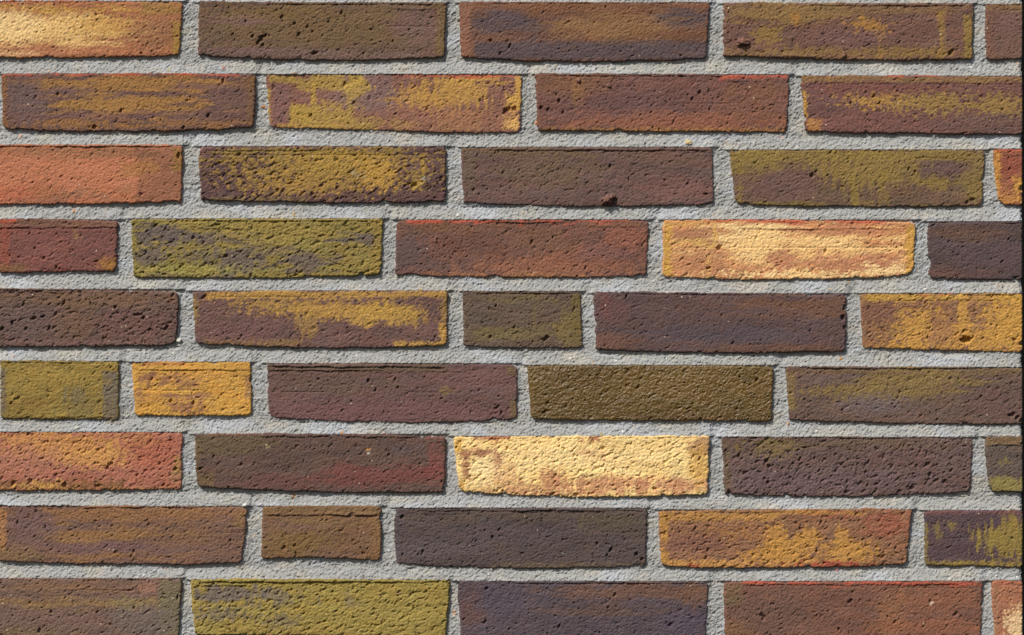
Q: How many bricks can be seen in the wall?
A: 44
